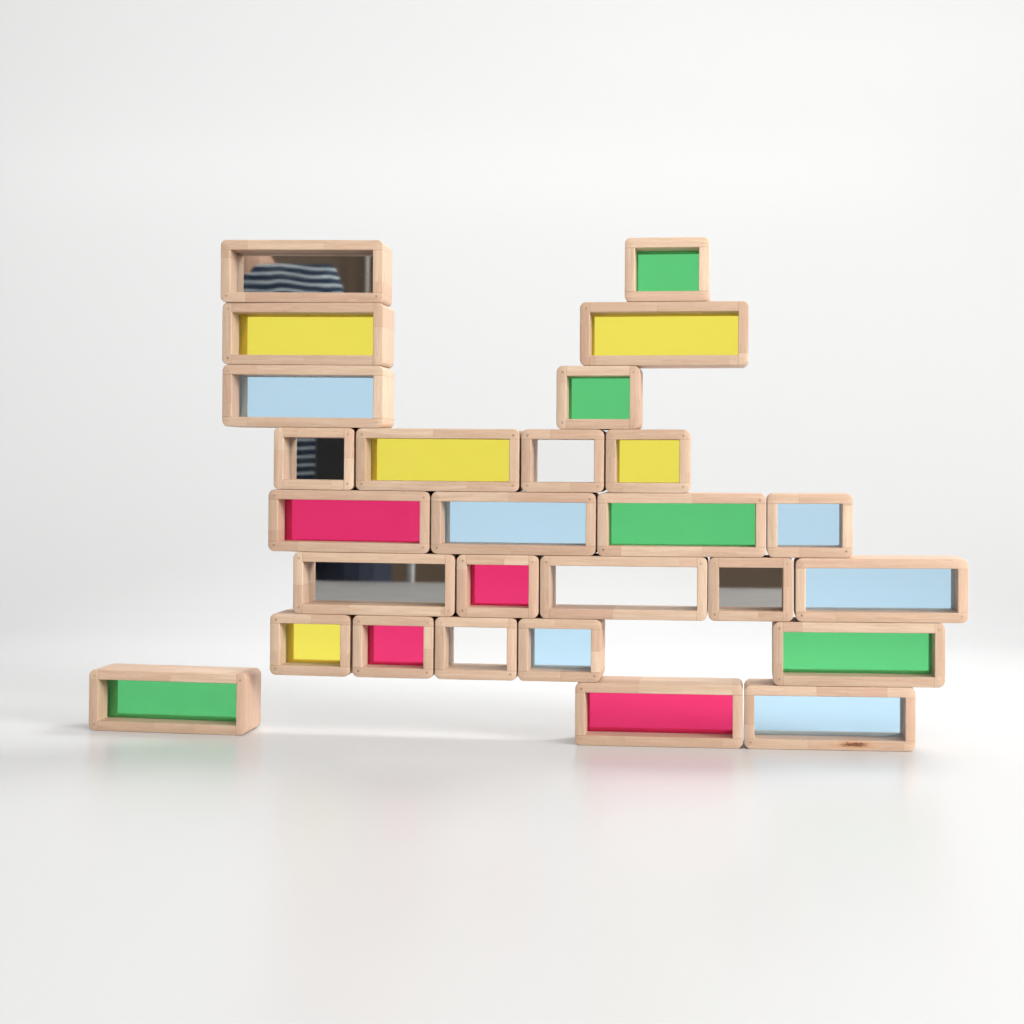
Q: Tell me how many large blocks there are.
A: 15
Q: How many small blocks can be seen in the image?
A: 12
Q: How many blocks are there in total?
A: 27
